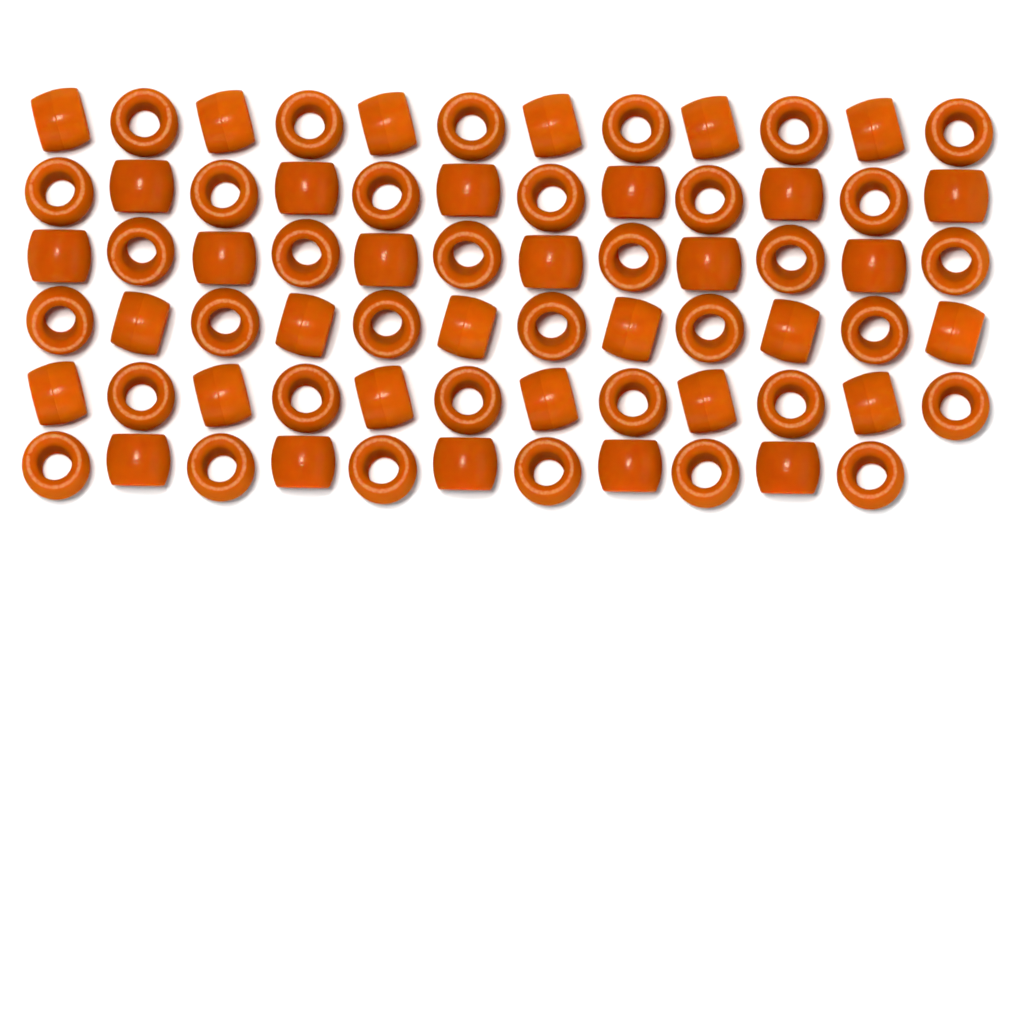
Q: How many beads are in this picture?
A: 71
